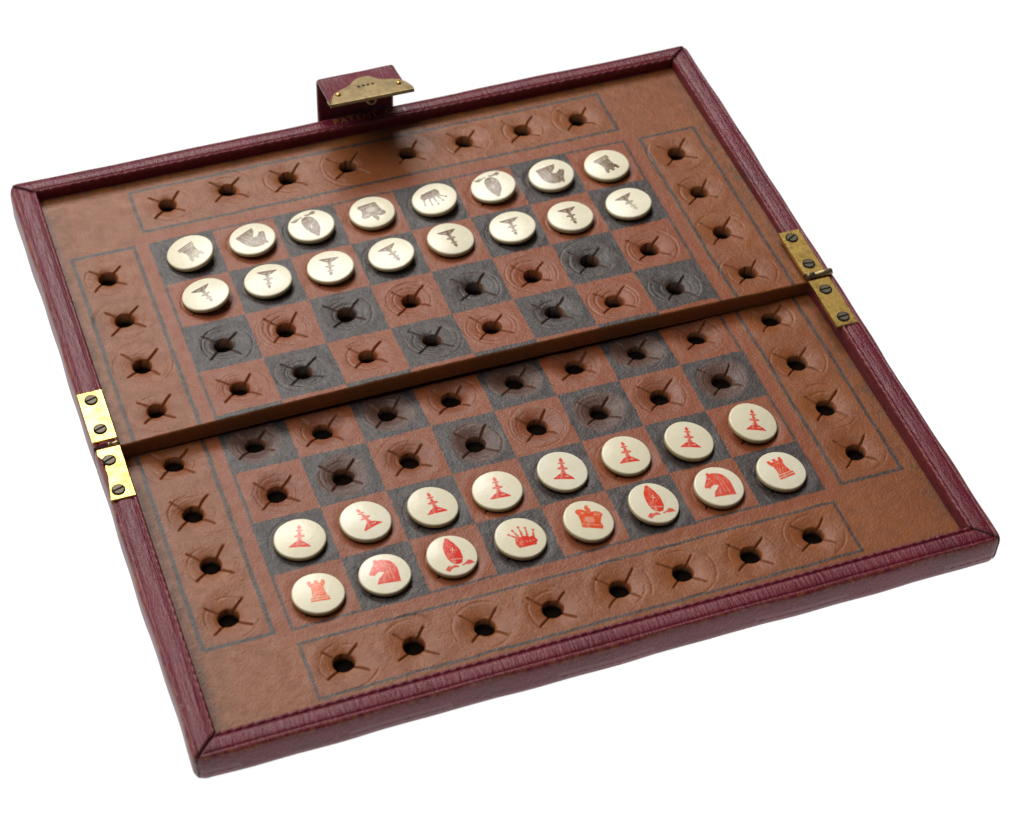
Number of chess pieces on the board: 32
